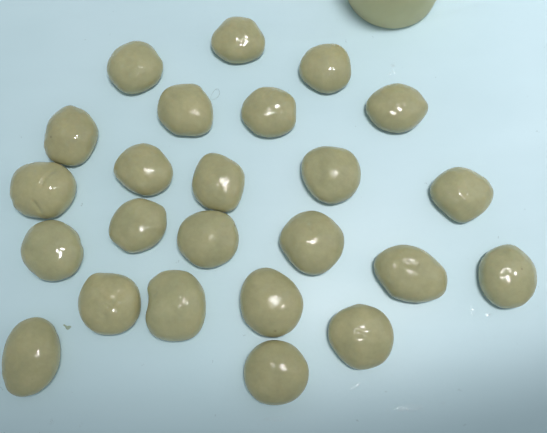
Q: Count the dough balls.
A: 24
